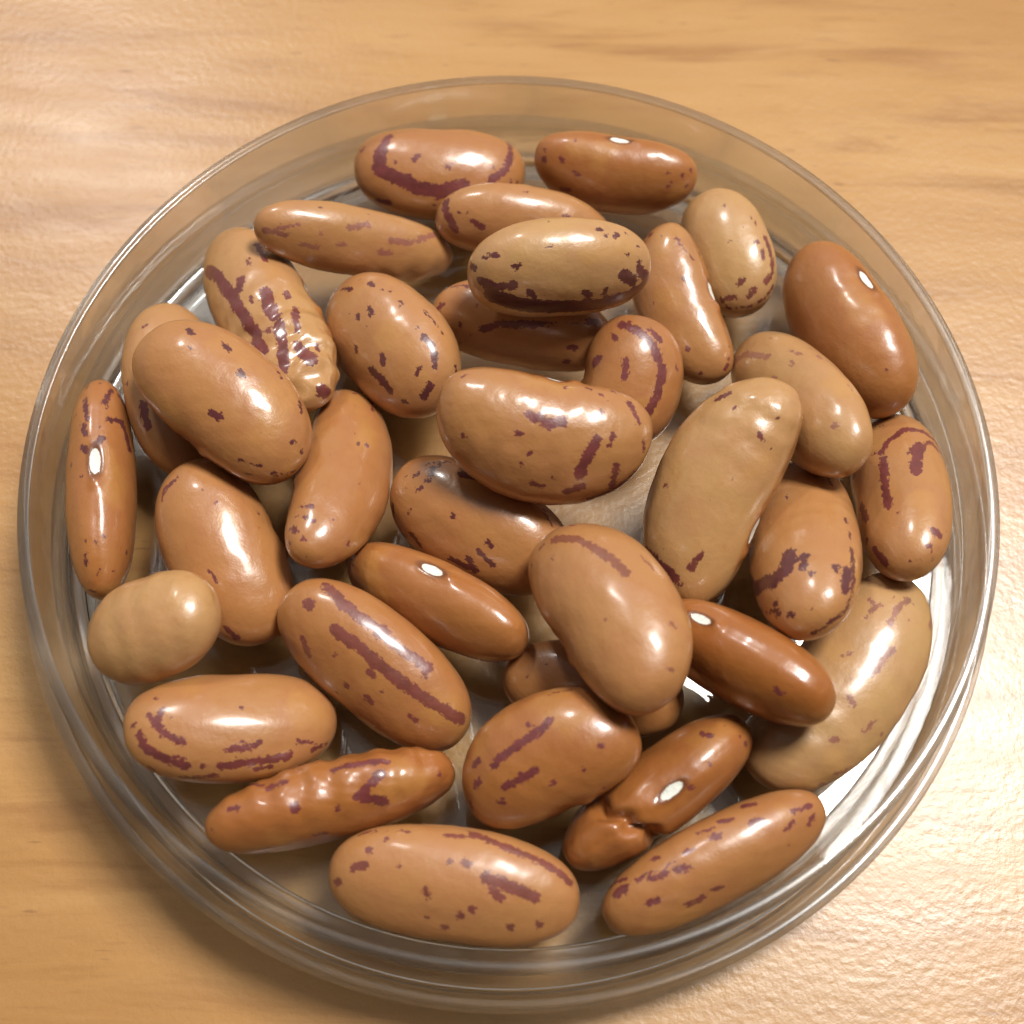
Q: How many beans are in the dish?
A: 36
